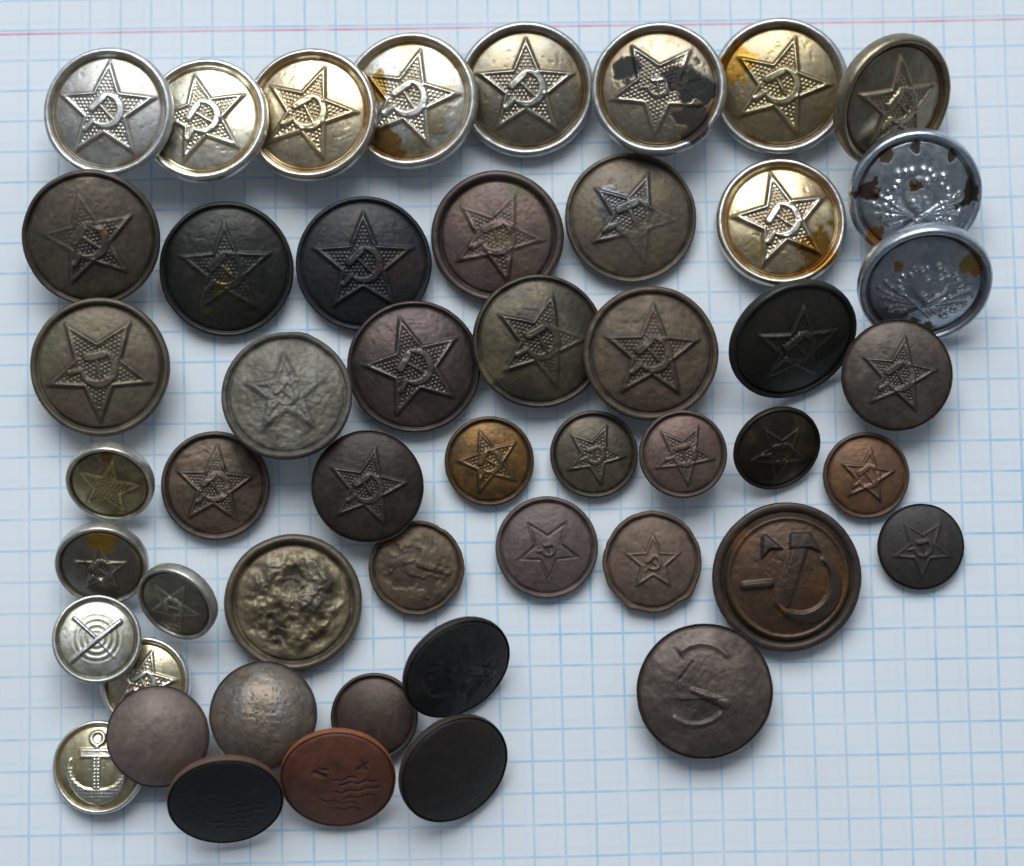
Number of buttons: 50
